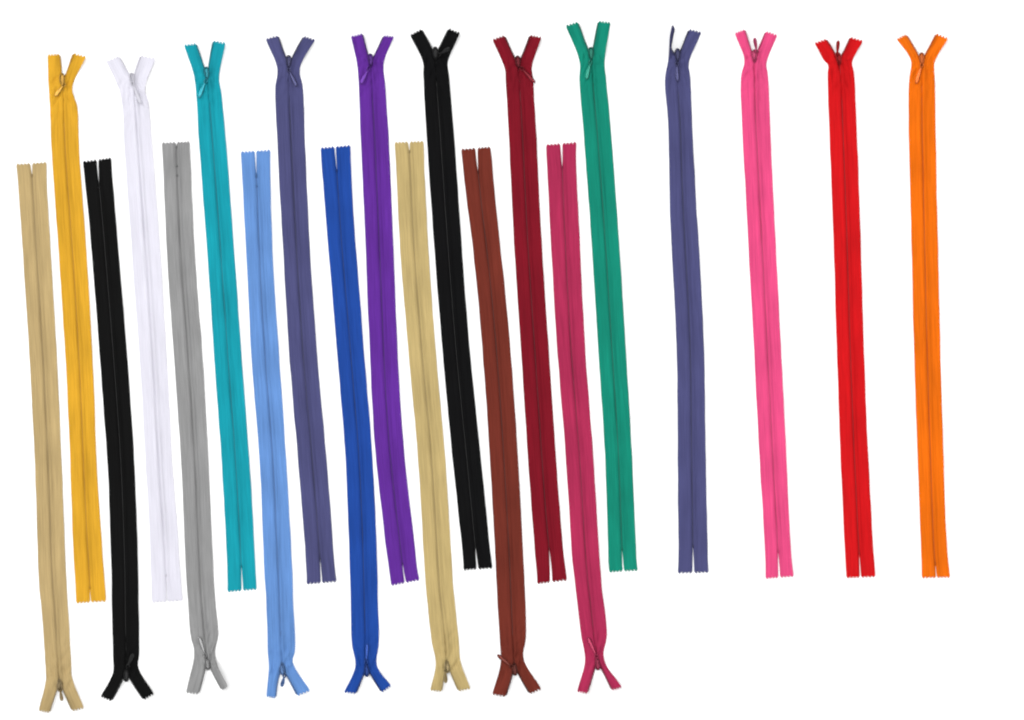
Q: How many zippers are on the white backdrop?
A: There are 20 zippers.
